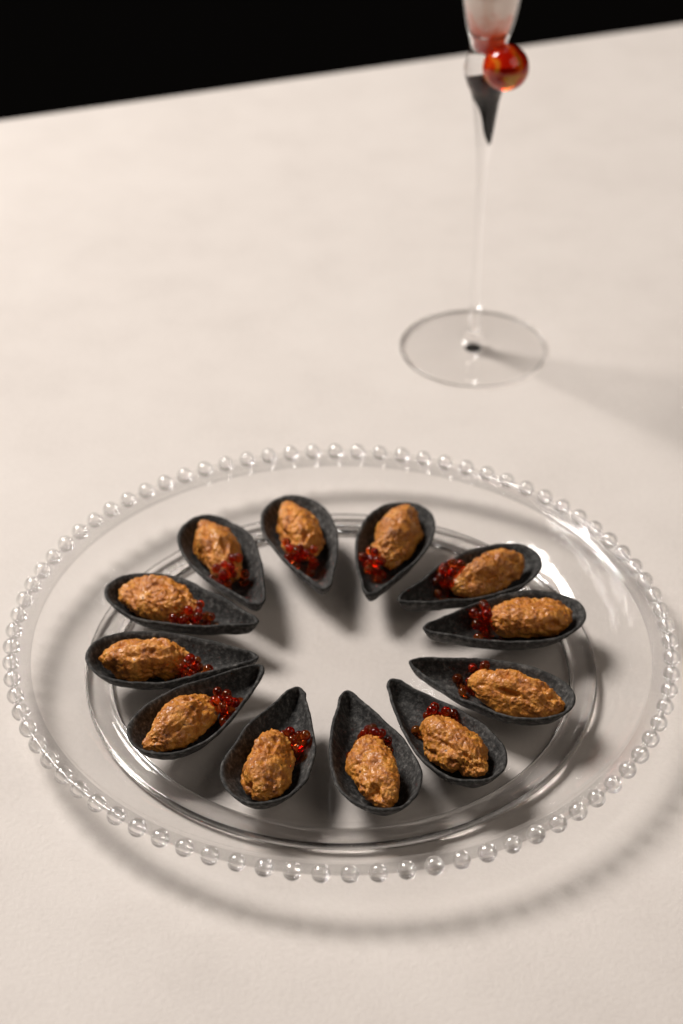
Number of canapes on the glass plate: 12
